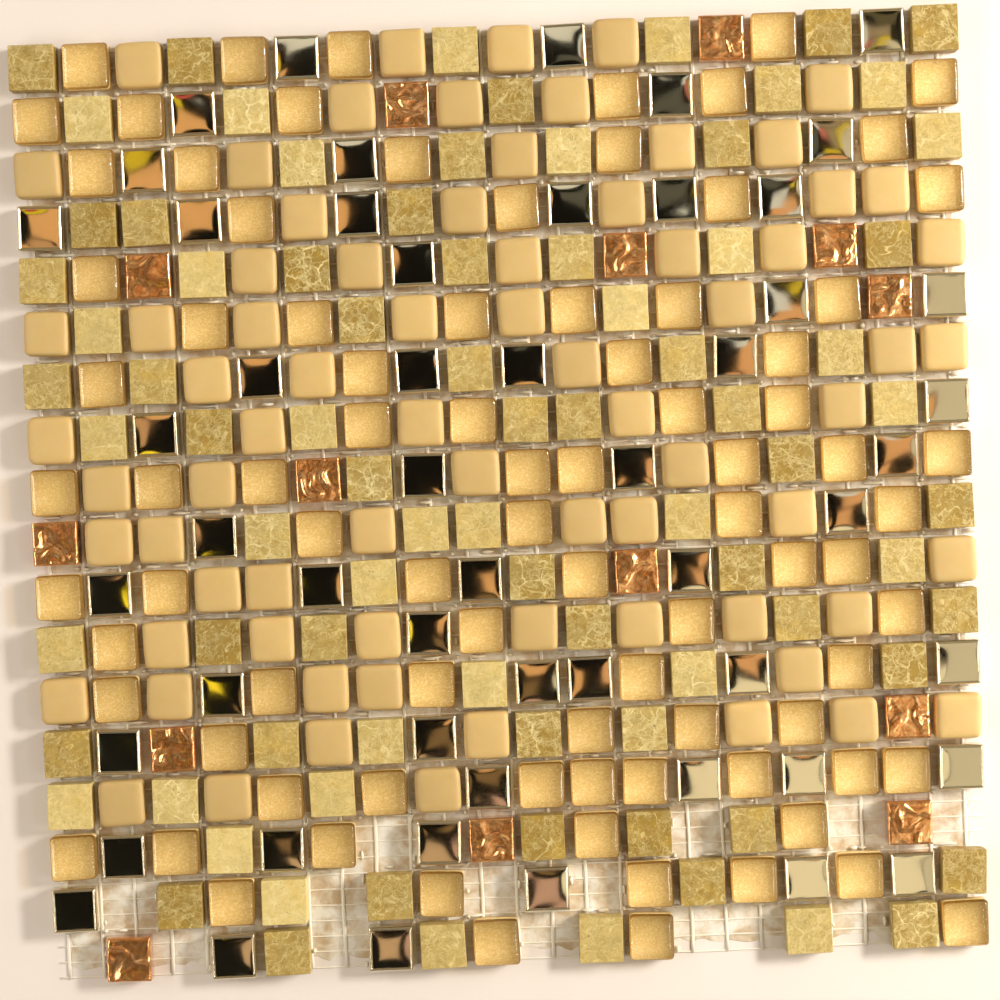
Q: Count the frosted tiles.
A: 73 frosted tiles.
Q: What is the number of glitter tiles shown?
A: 86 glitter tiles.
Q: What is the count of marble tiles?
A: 83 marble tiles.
